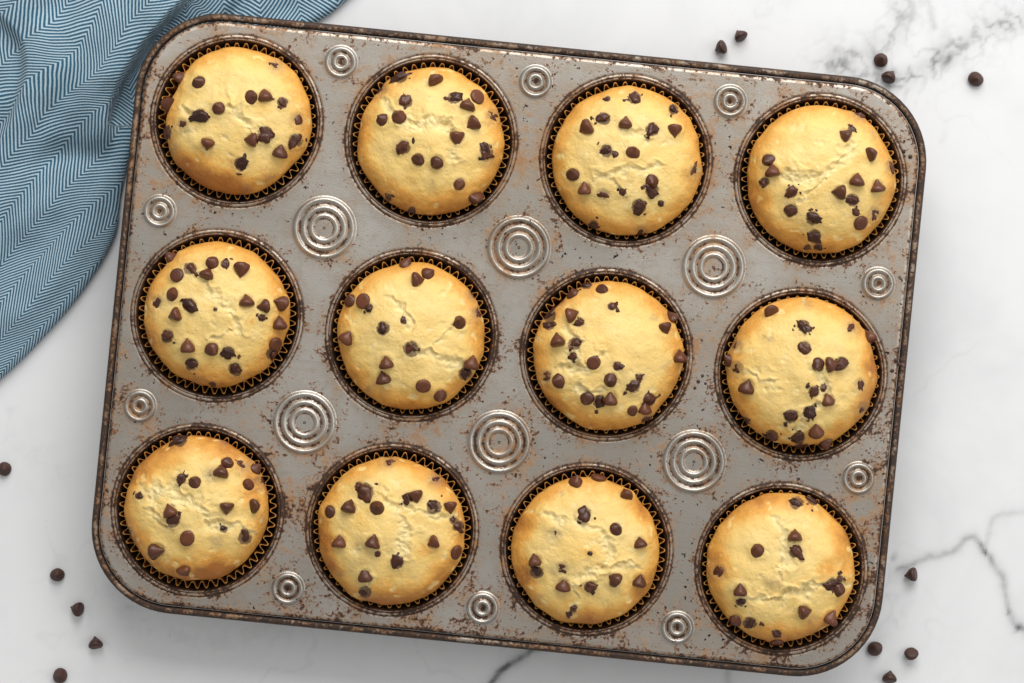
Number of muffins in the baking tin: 12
